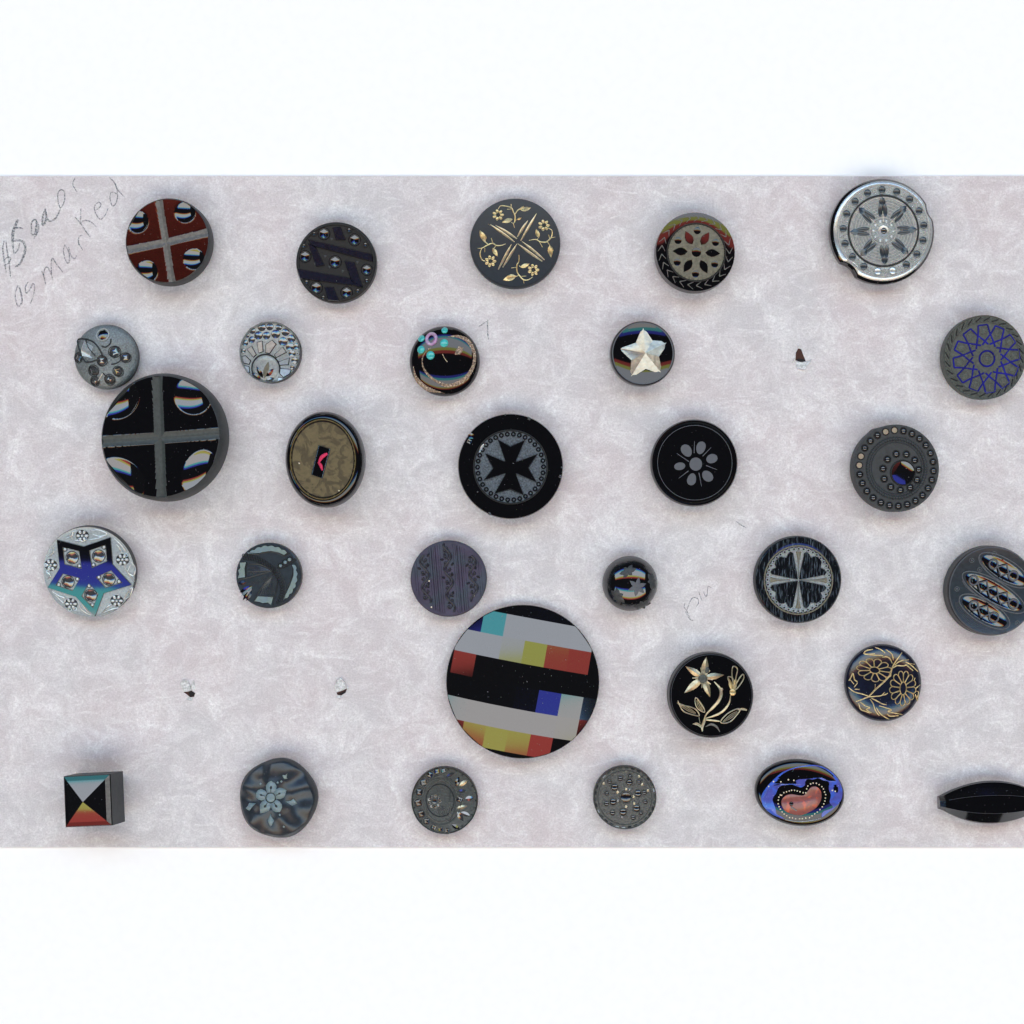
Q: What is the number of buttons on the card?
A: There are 30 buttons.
